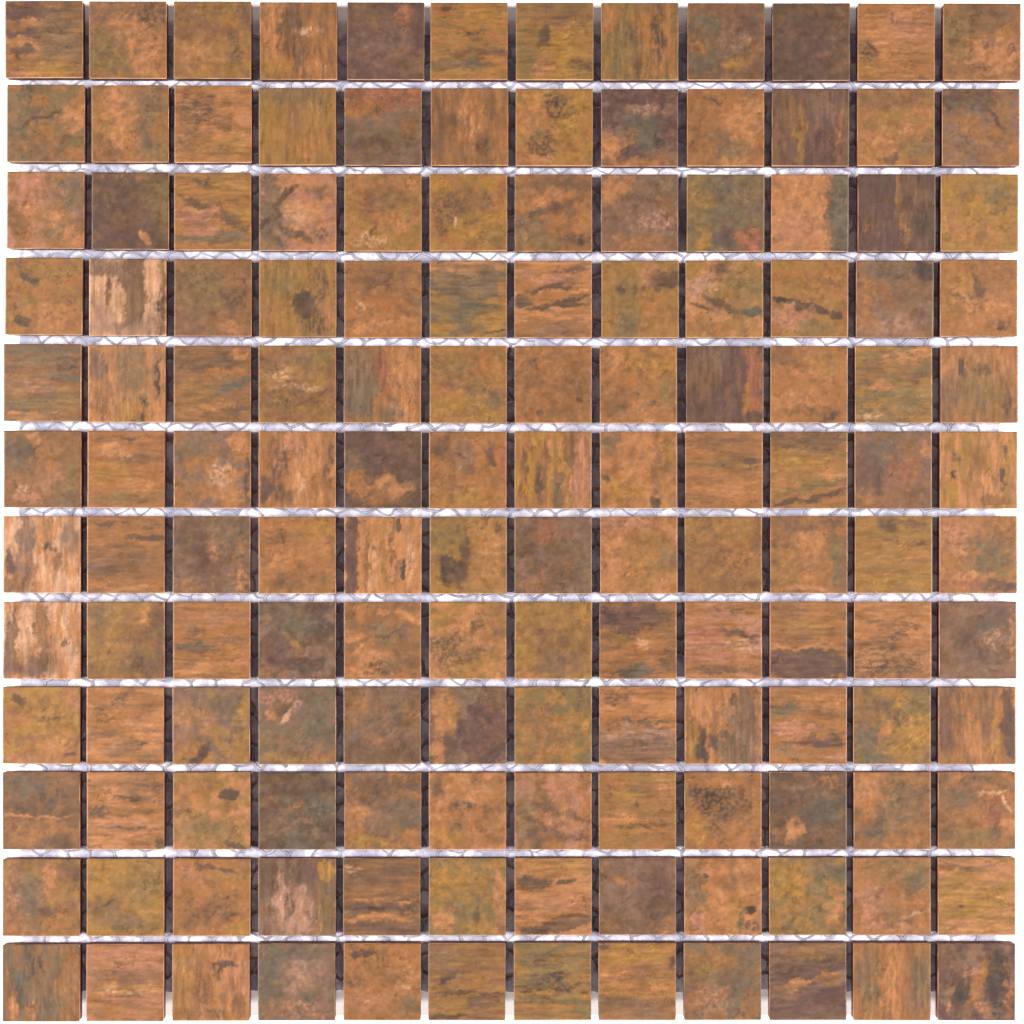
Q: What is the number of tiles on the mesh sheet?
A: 144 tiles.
